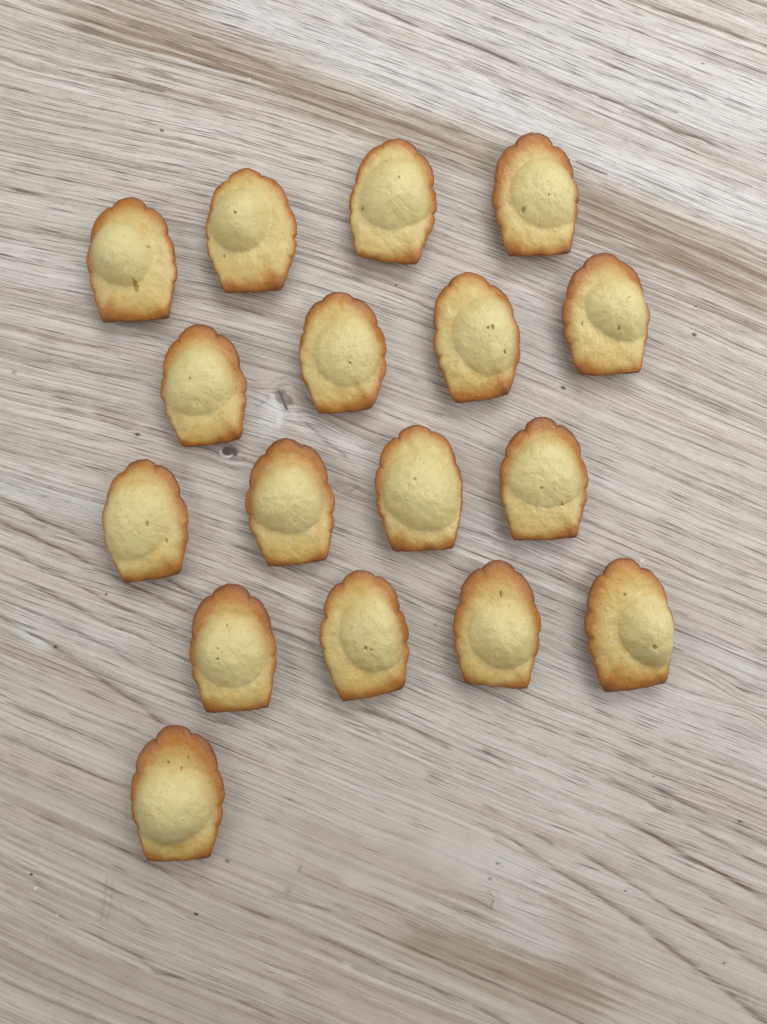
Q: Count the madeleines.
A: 17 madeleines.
